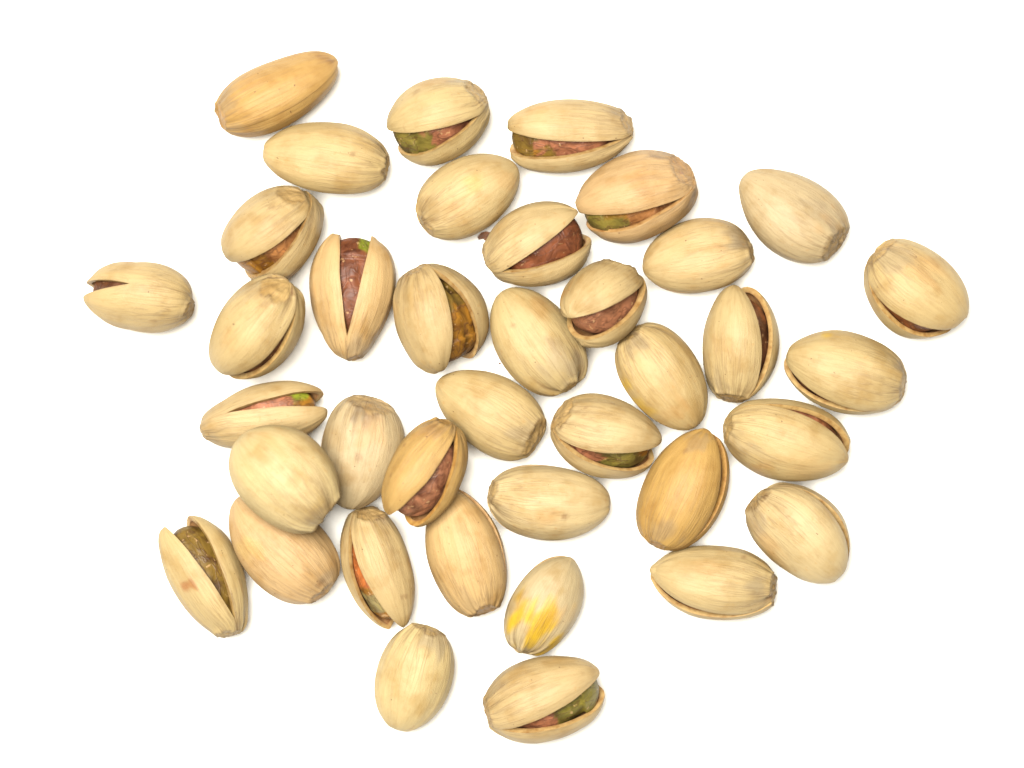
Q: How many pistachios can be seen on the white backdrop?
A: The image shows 38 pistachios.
